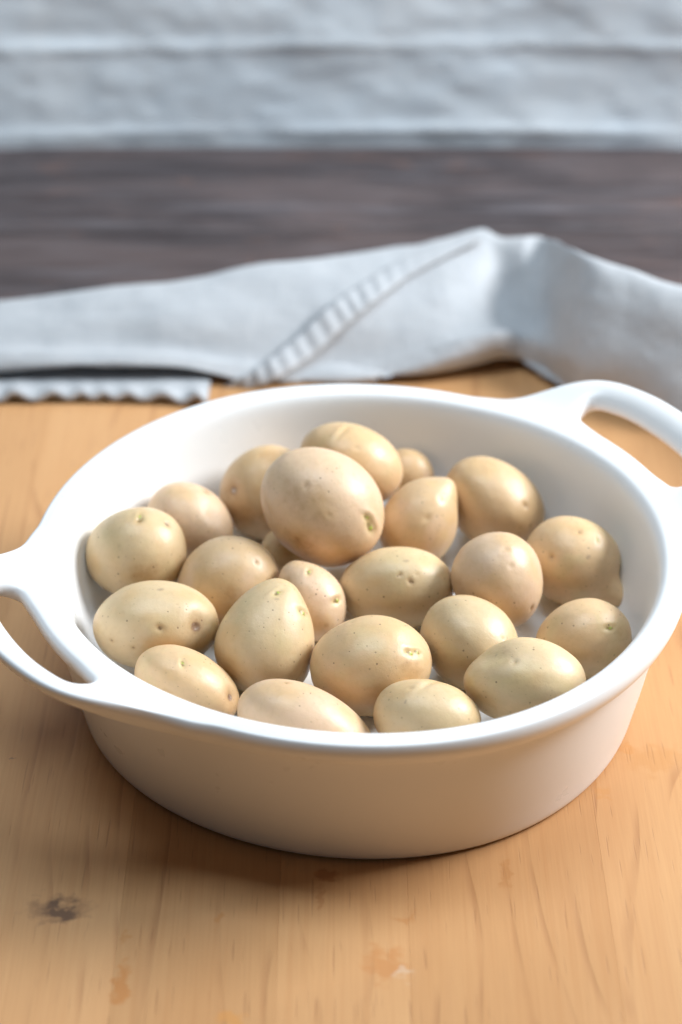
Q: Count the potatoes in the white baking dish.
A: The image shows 23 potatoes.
